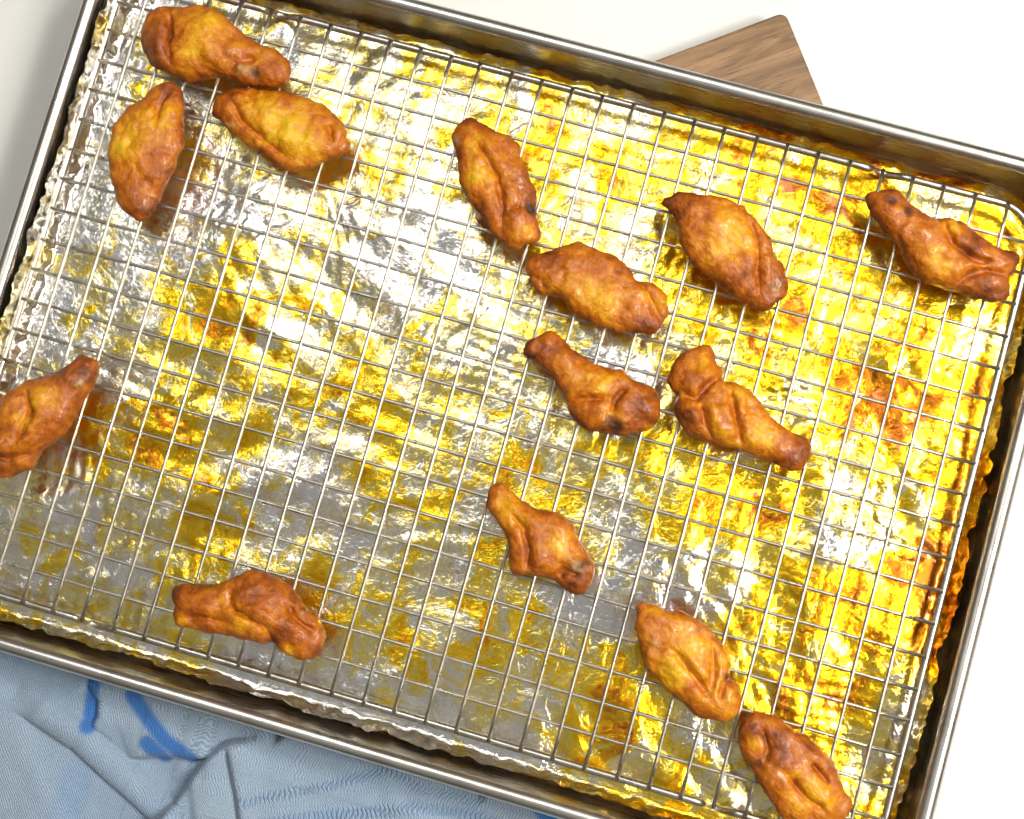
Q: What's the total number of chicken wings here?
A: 14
